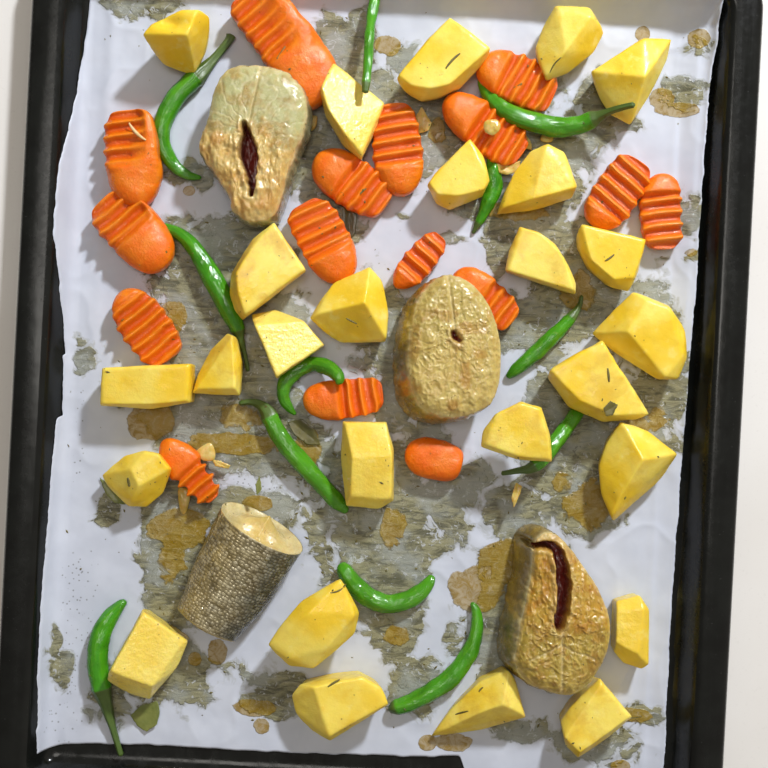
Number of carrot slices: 16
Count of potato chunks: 26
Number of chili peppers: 12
